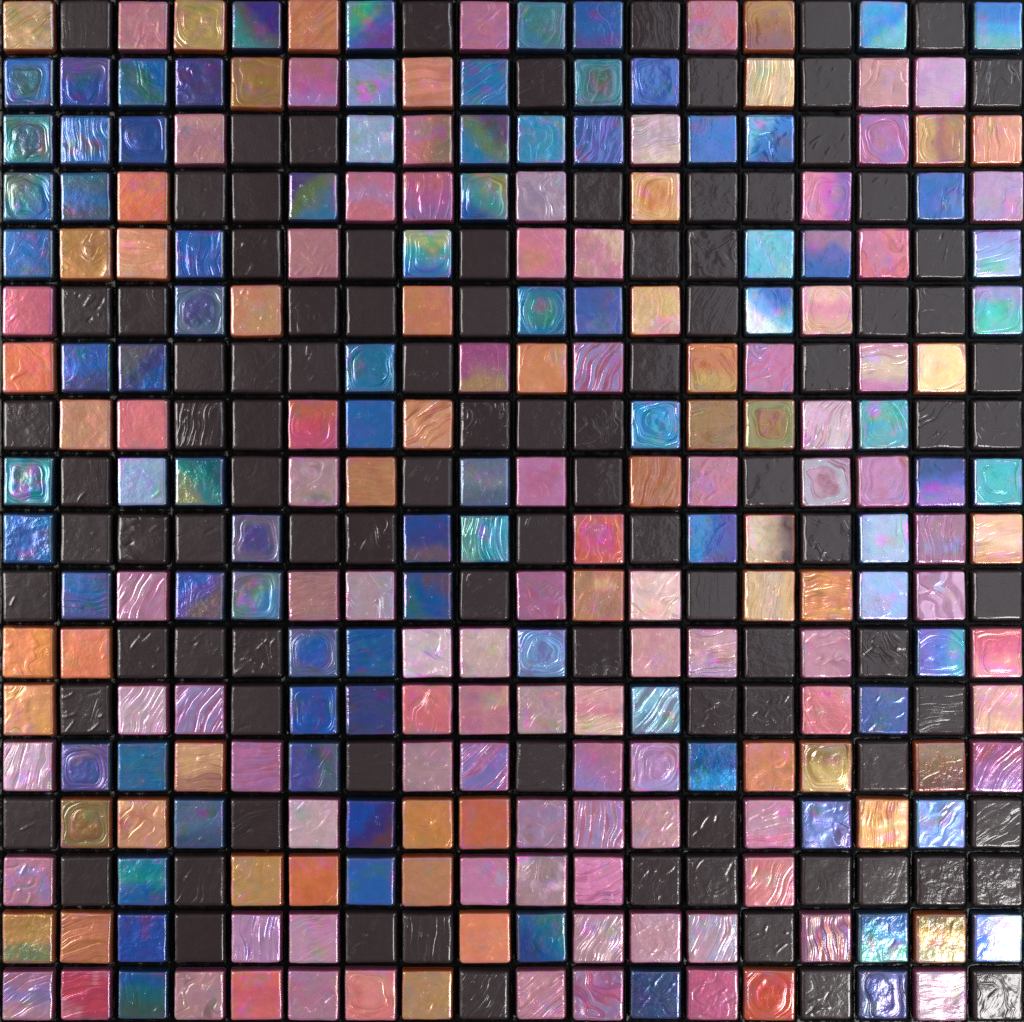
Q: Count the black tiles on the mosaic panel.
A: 97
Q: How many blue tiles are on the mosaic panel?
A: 87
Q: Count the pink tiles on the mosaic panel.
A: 88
